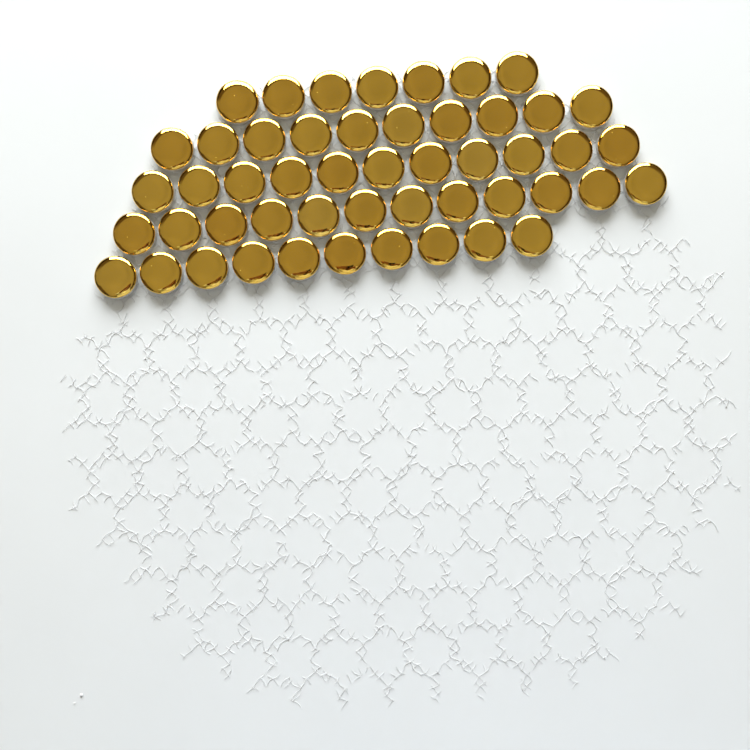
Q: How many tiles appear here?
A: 50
